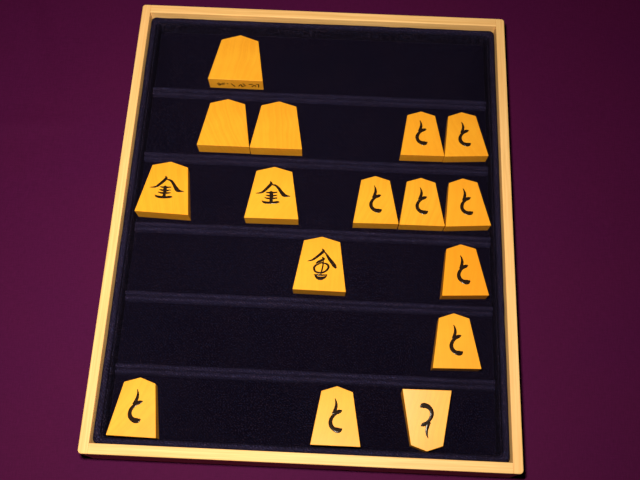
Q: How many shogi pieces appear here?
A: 16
